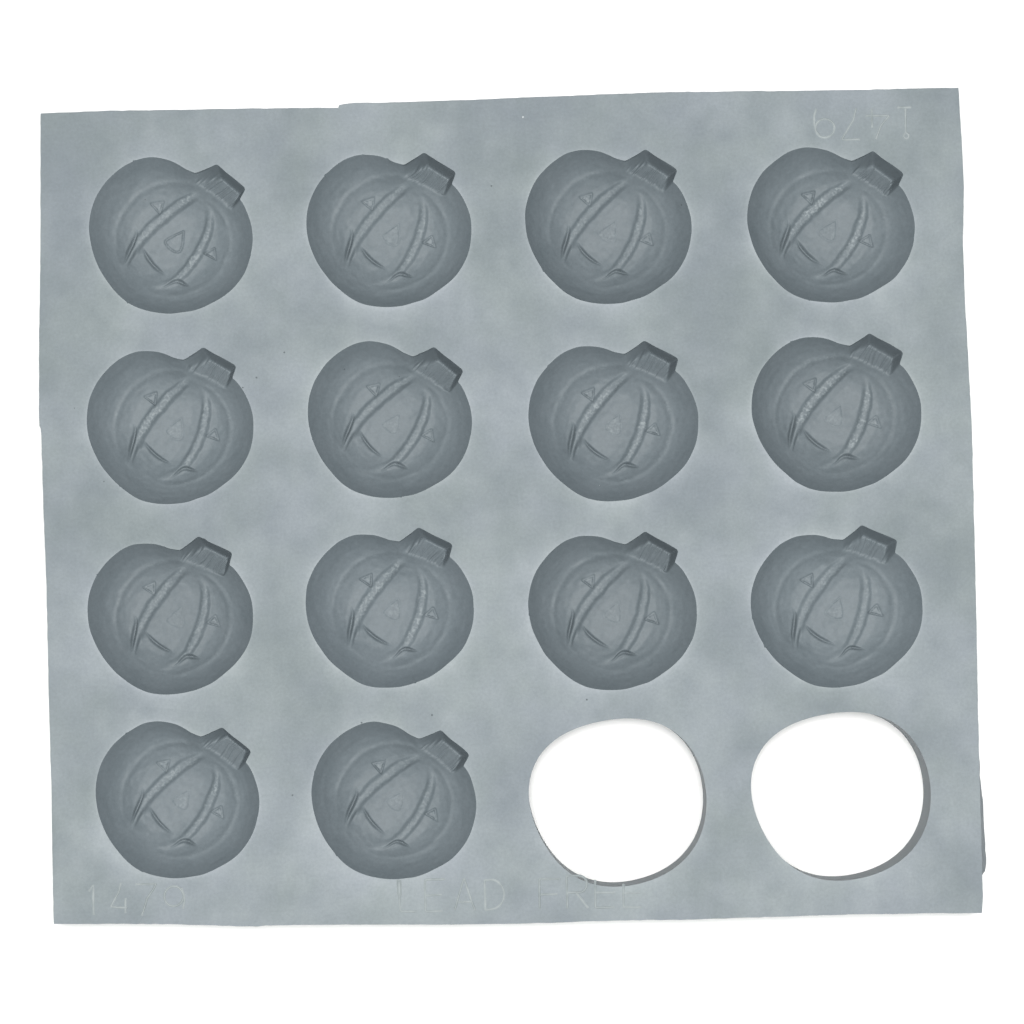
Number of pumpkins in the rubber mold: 14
